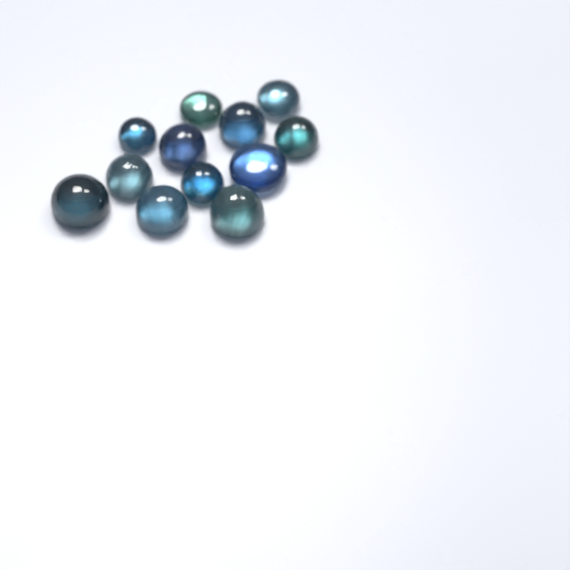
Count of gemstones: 12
